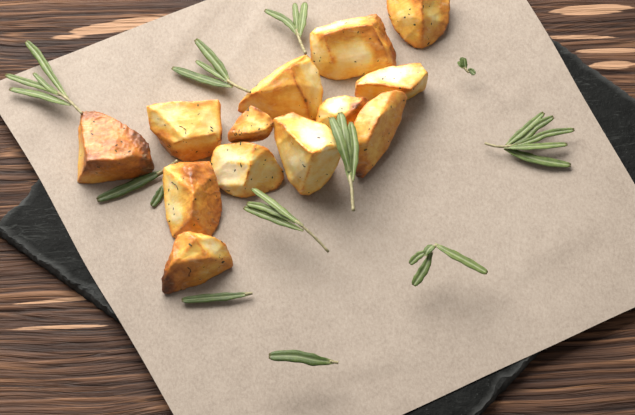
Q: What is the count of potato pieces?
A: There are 13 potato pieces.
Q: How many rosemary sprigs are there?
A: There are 11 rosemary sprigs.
